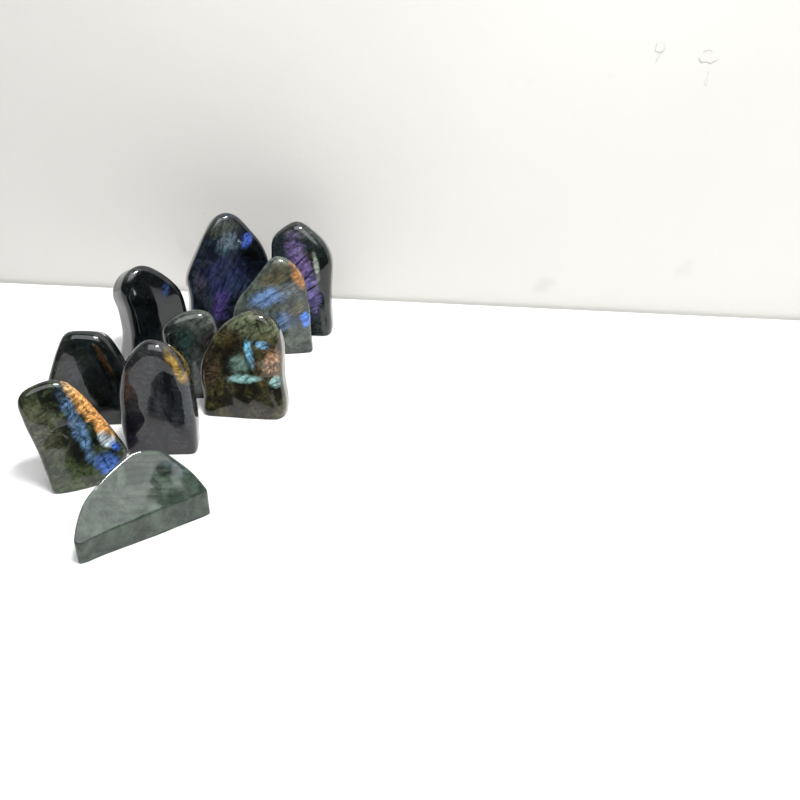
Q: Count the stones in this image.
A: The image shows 10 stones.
